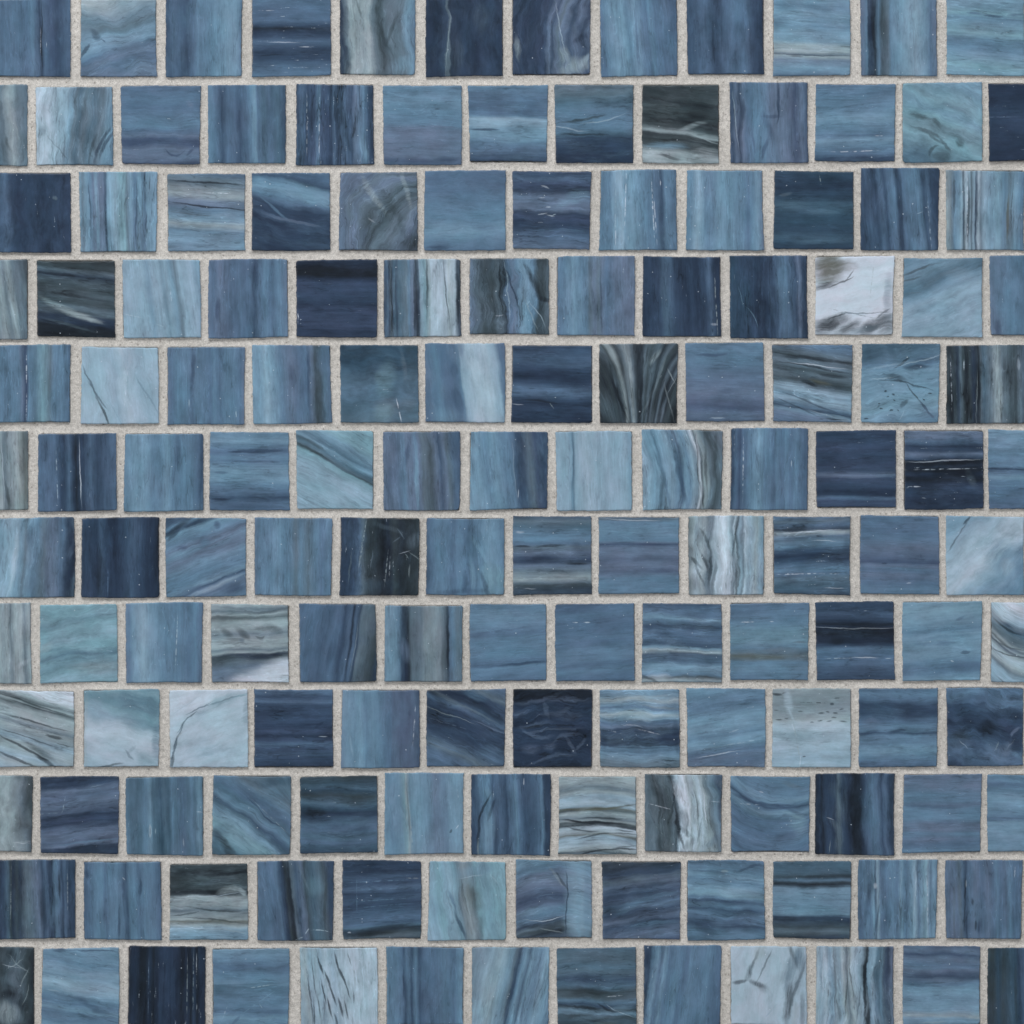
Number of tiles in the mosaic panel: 150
